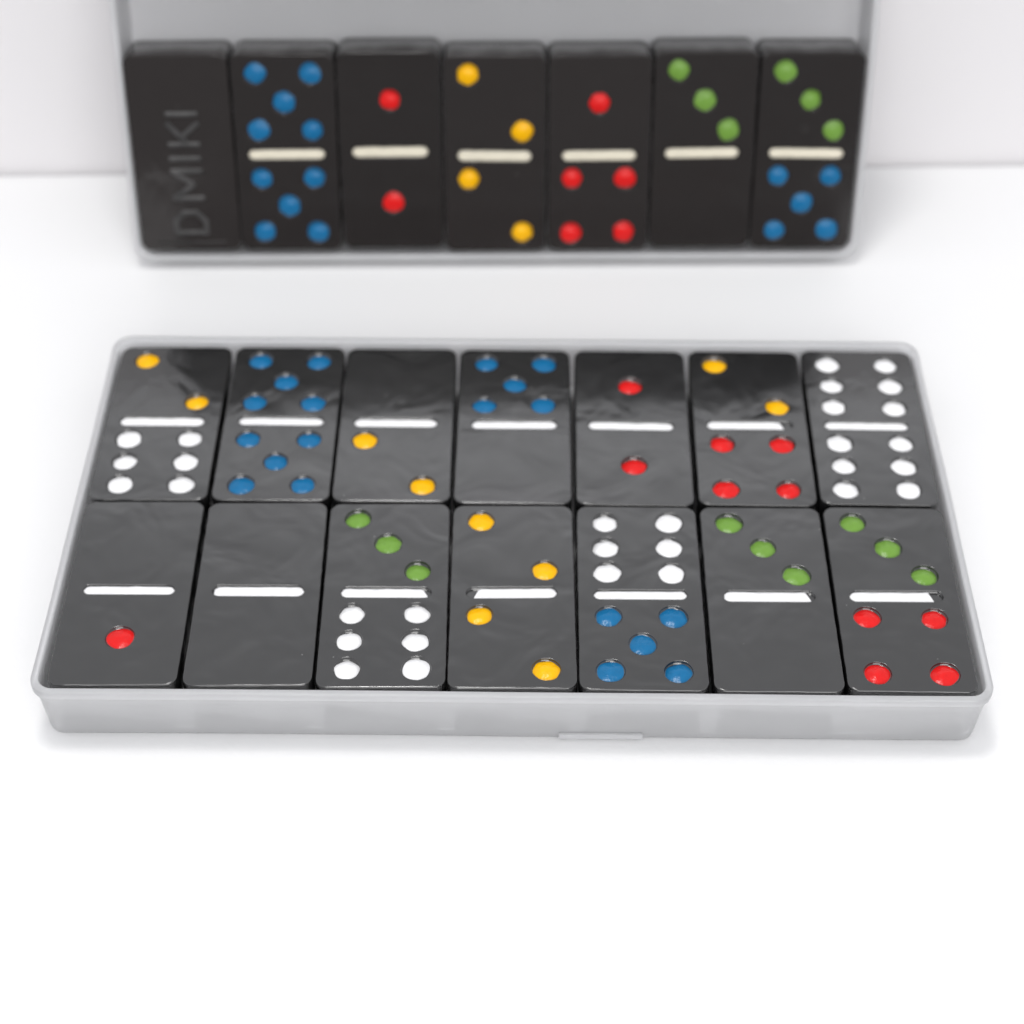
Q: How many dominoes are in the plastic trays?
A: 21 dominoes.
